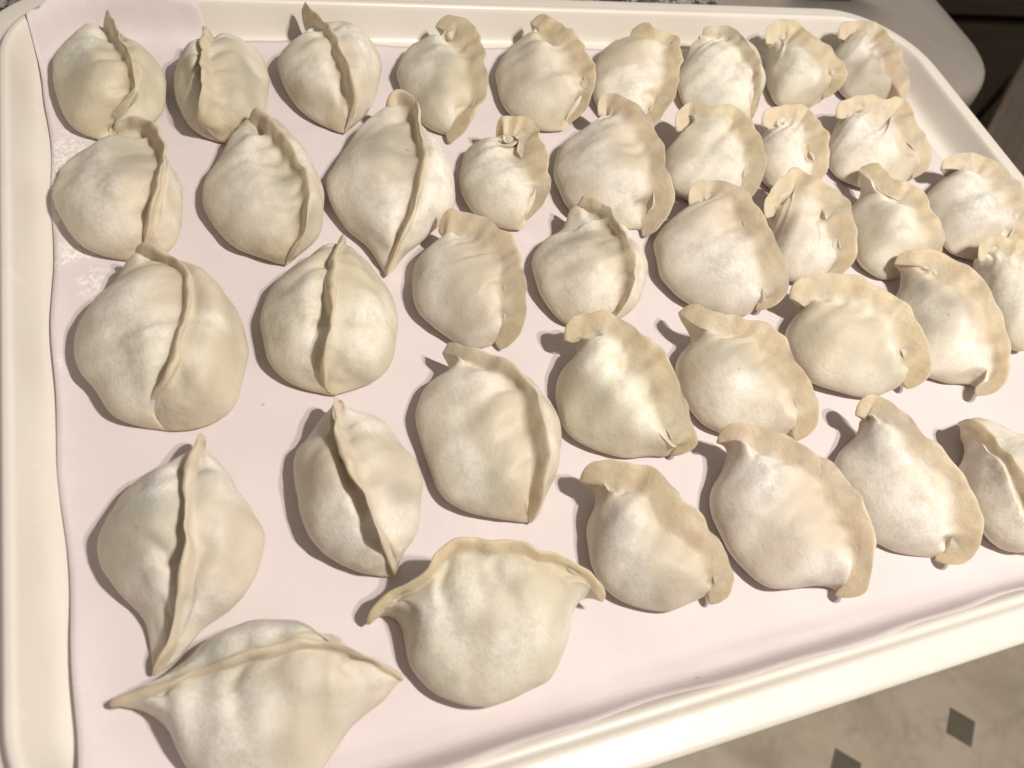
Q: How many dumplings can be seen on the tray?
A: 39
